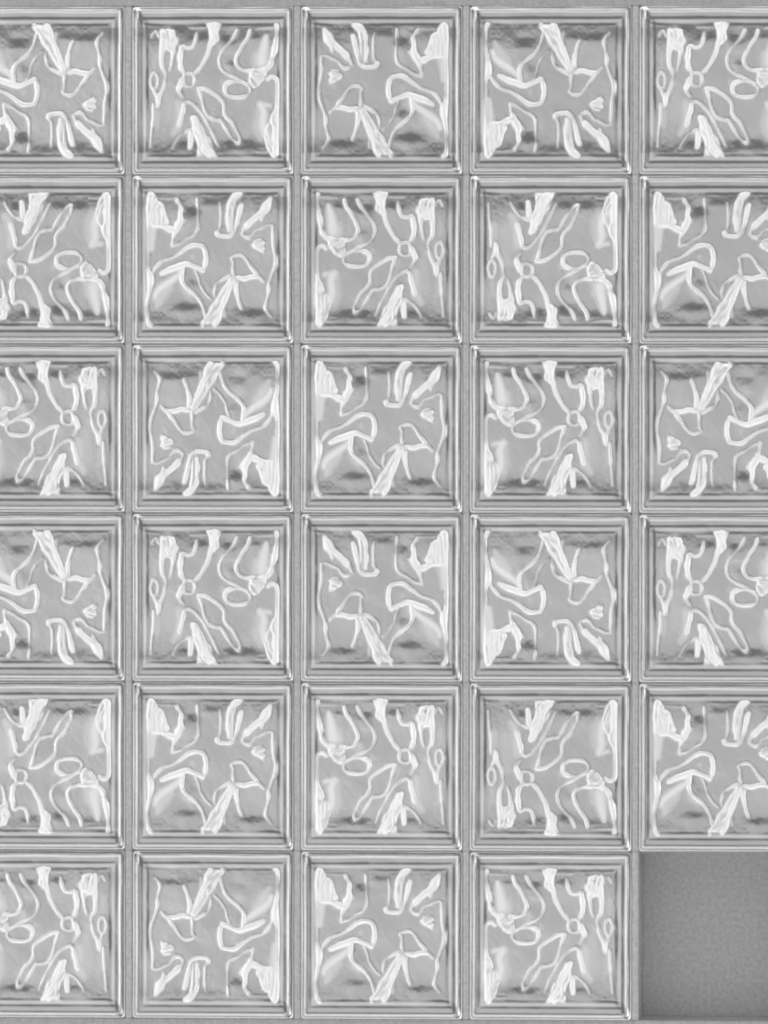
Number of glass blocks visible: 29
